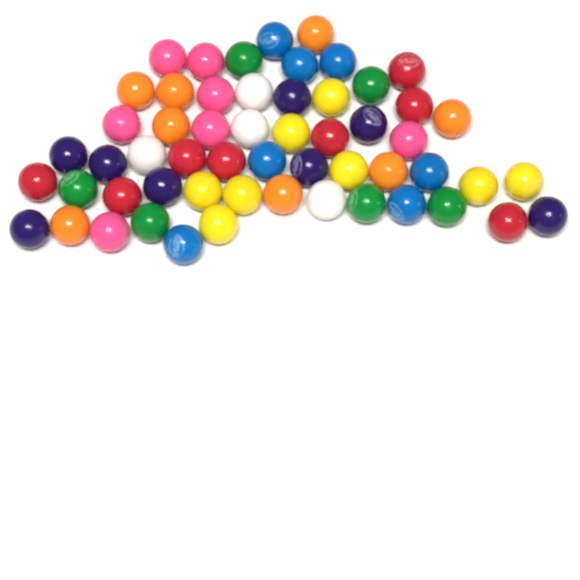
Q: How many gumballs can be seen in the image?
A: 56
